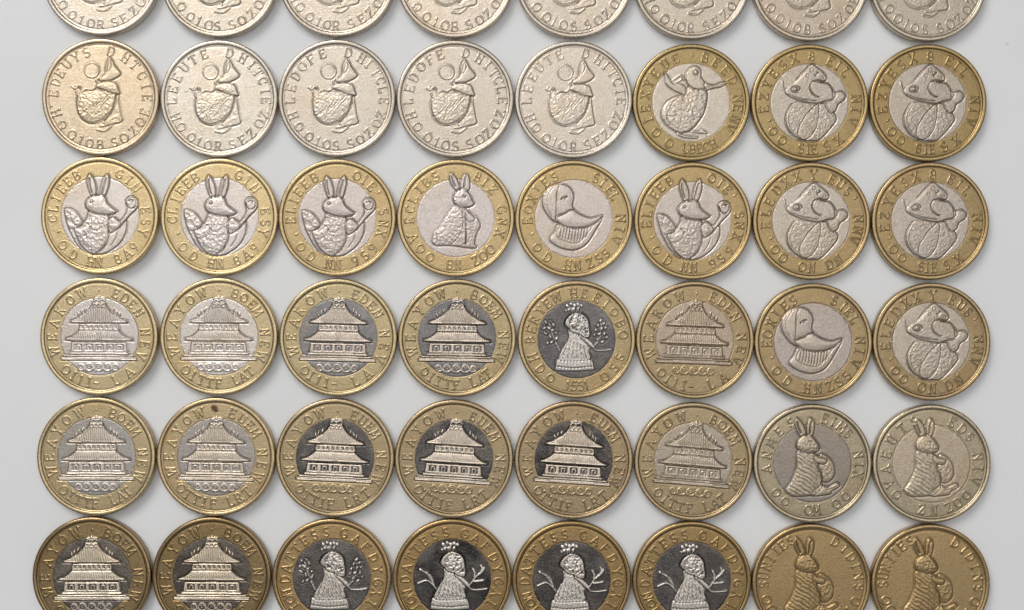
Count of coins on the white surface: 48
